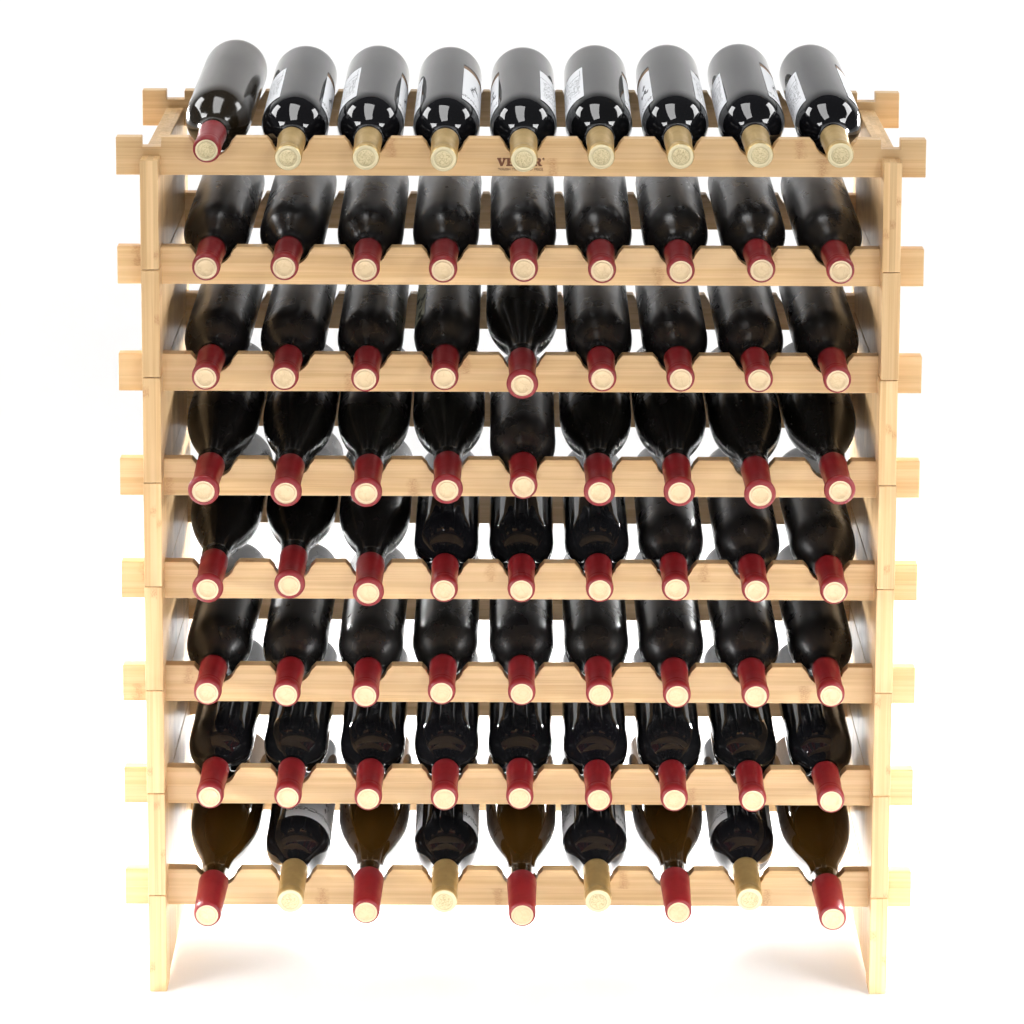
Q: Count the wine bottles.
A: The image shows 72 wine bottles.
